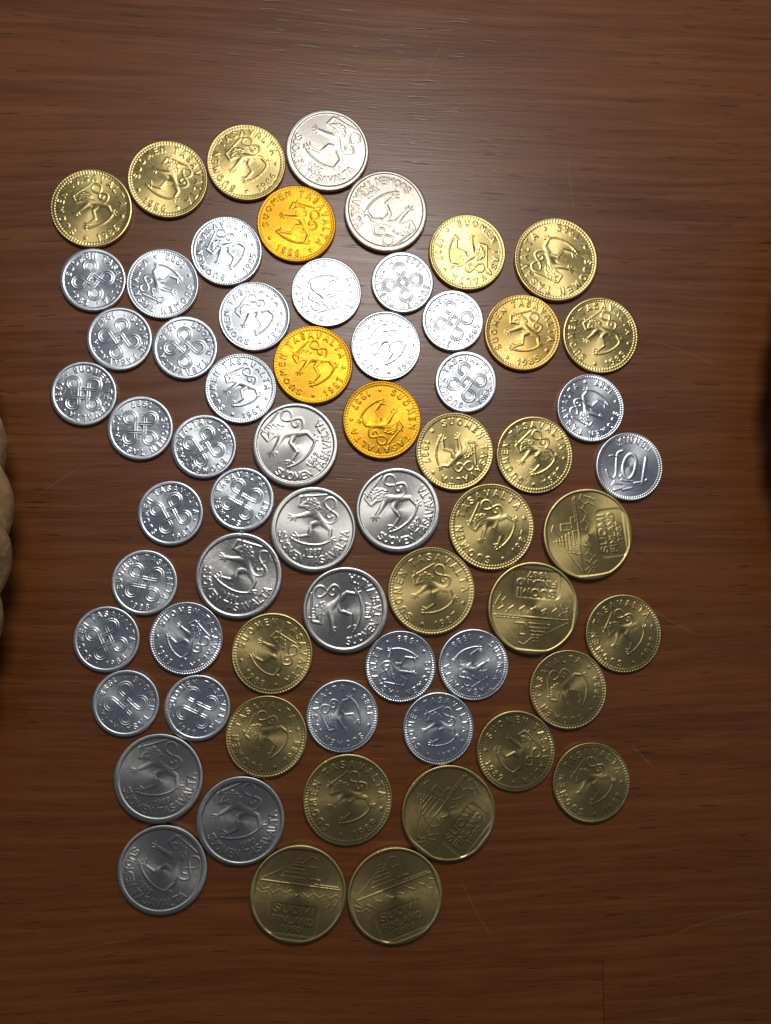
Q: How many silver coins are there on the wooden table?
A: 38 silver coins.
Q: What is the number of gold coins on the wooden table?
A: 26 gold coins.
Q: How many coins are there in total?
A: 64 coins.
